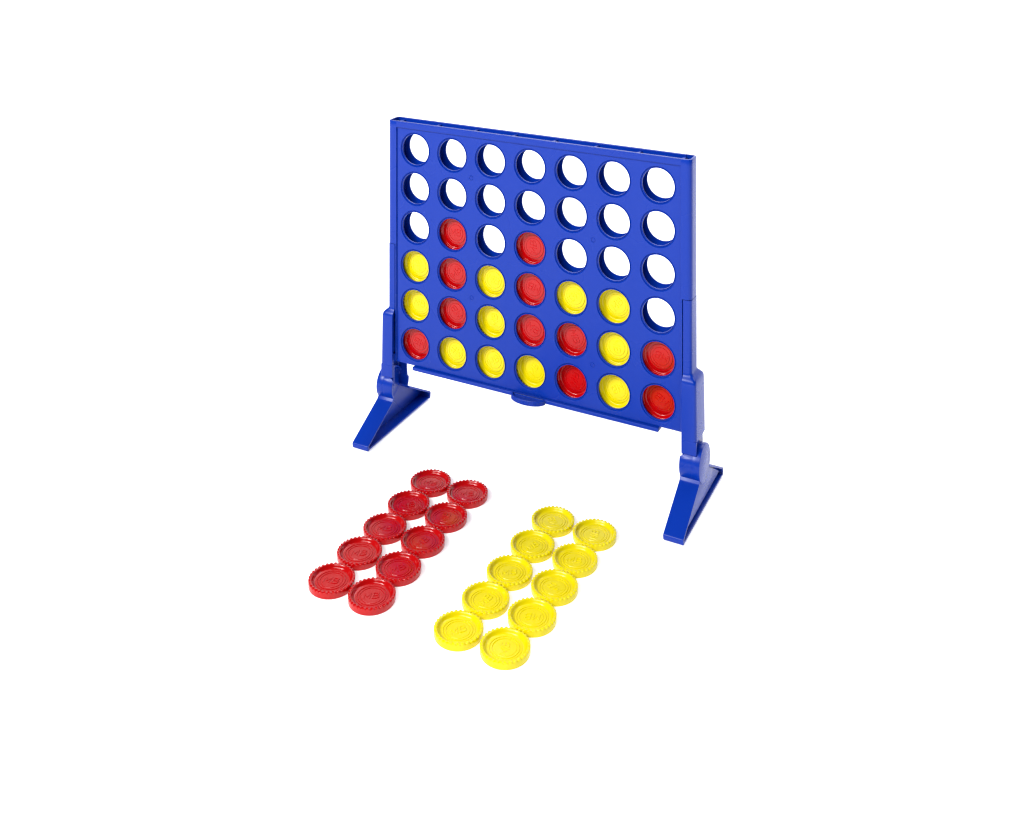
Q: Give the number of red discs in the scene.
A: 21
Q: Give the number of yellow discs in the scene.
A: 21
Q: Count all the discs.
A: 42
